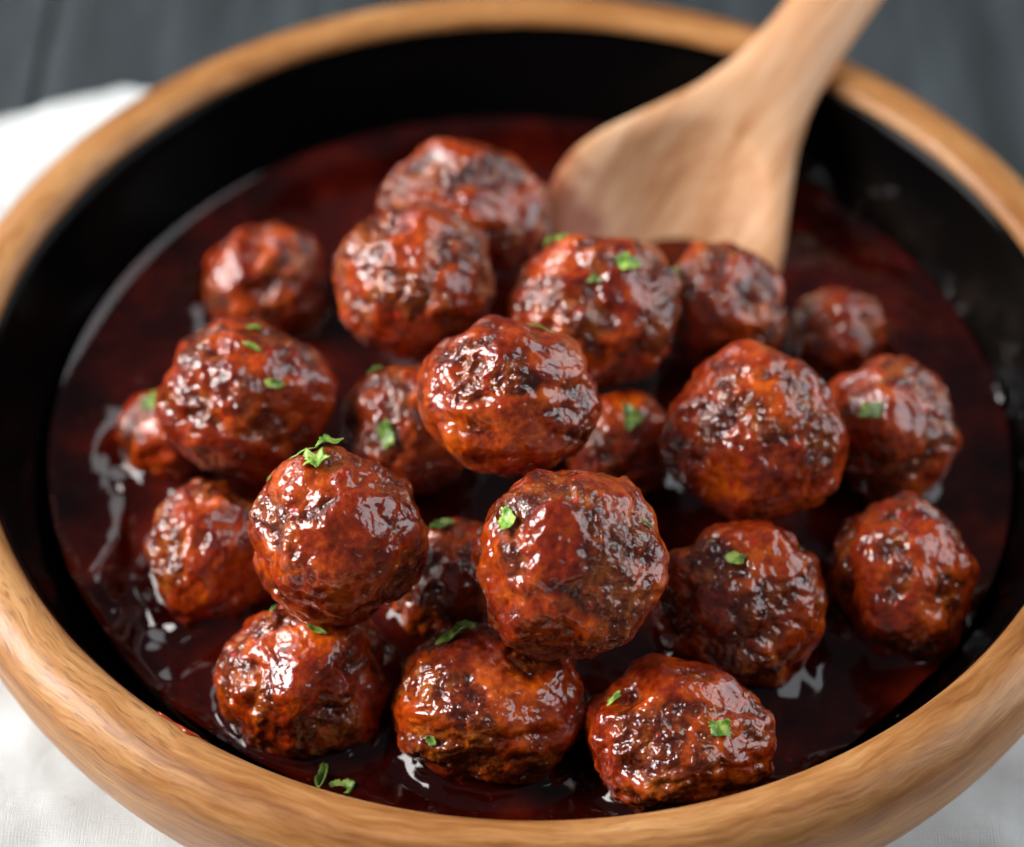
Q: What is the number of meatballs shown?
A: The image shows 22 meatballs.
